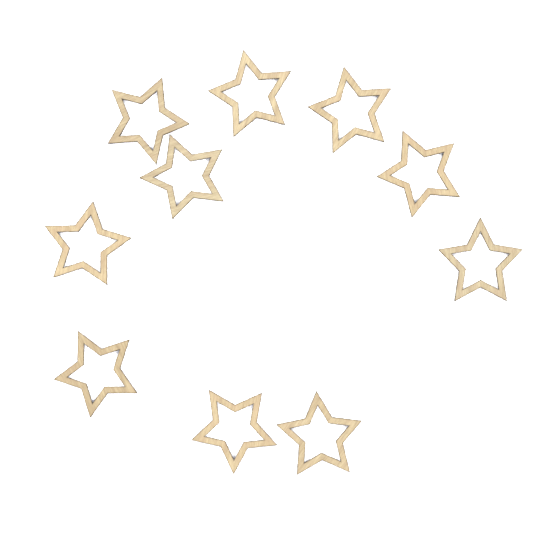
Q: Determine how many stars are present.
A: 10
